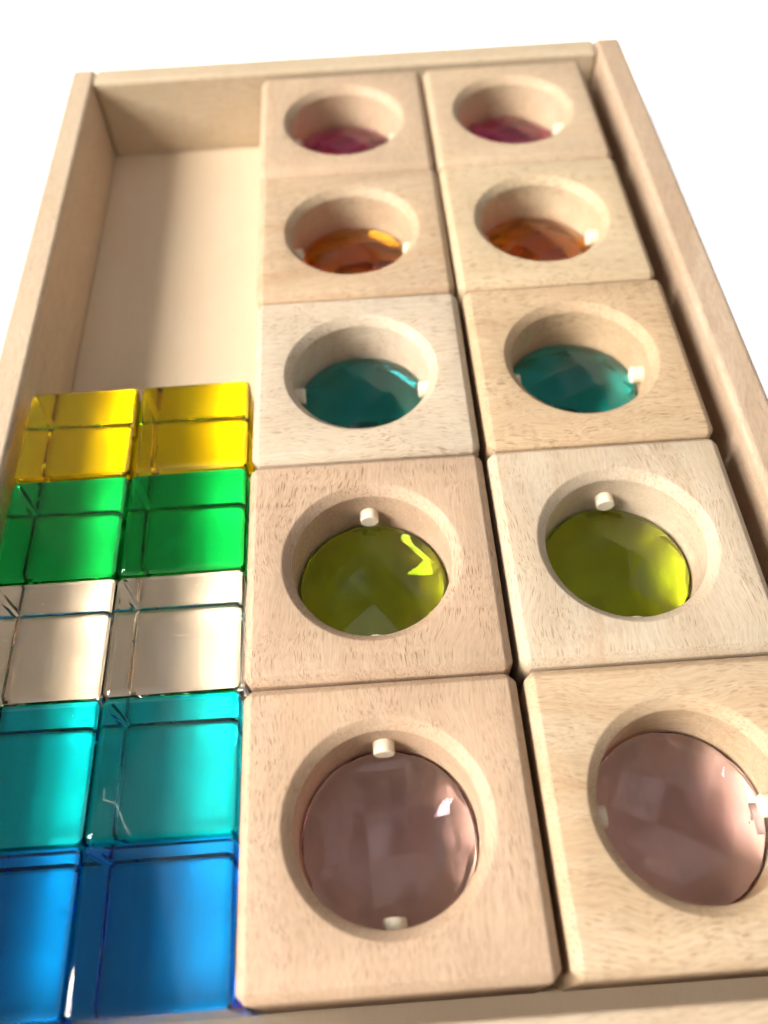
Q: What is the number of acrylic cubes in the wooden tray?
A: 10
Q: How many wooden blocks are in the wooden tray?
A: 10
